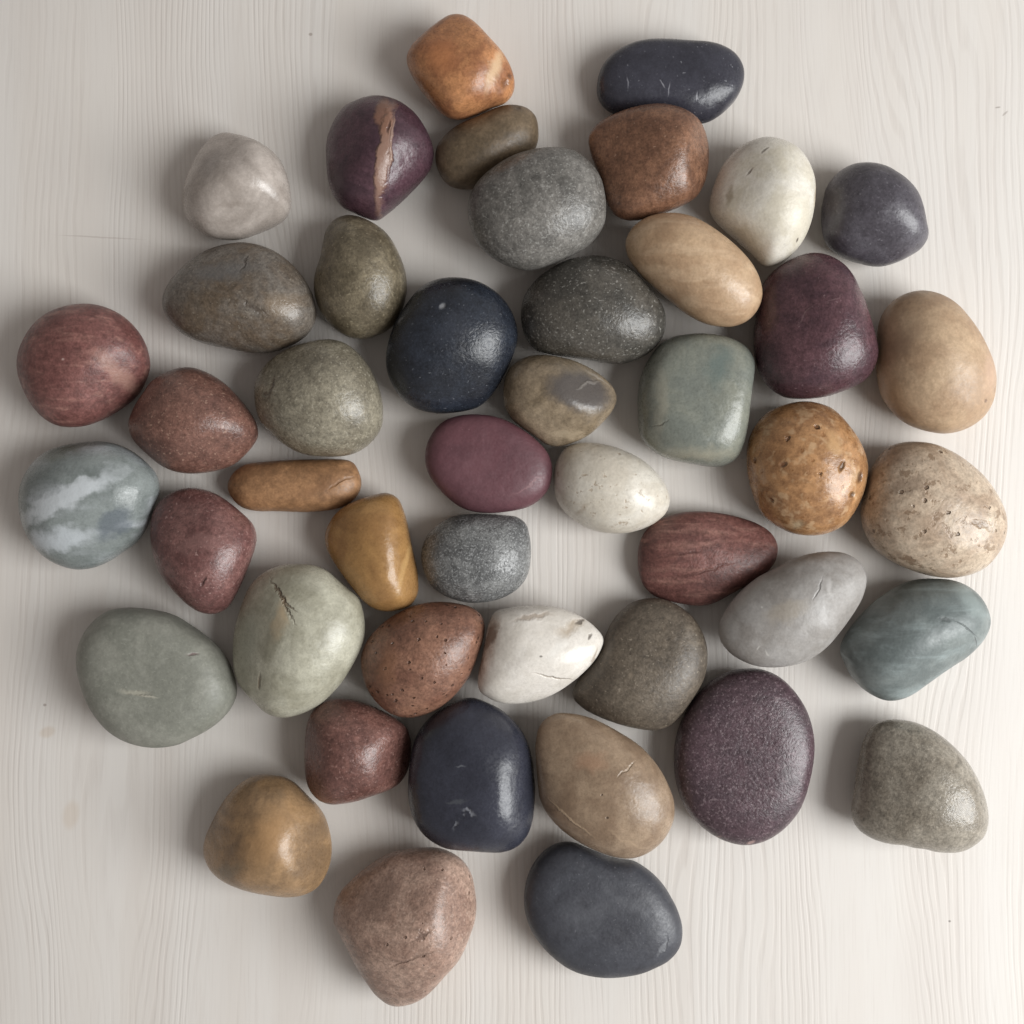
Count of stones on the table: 46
